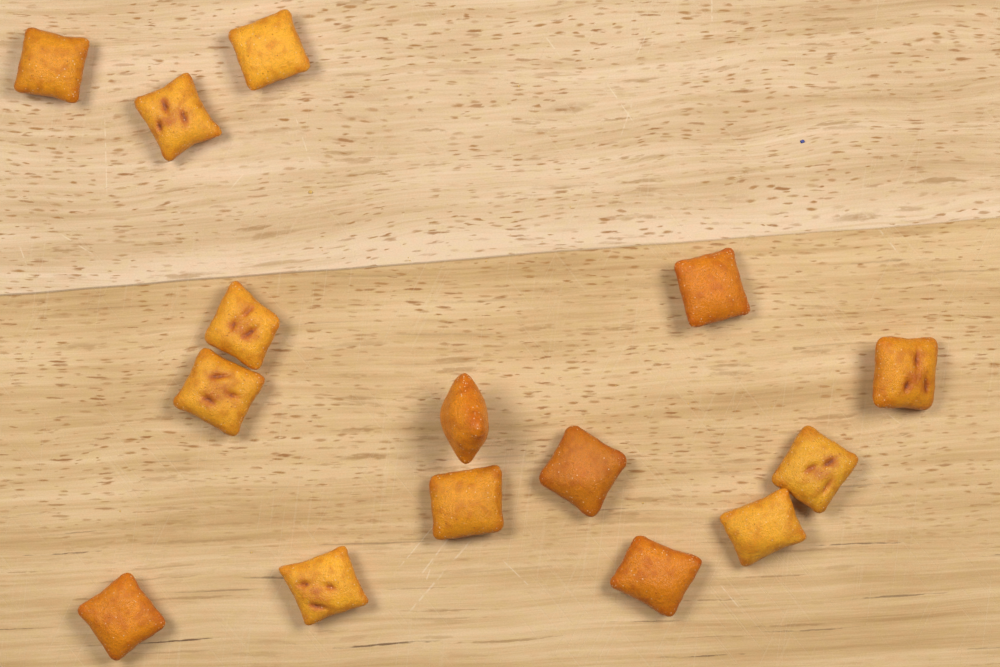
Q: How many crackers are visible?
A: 15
